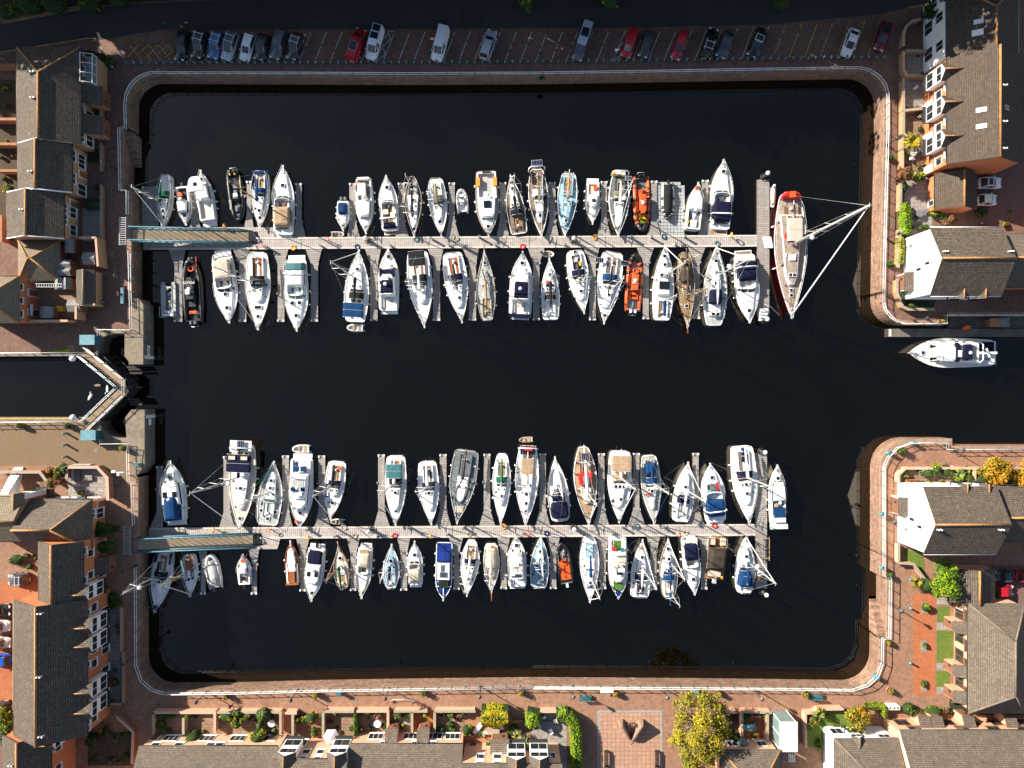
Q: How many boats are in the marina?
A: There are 92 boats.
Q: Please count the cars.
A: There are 32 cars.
